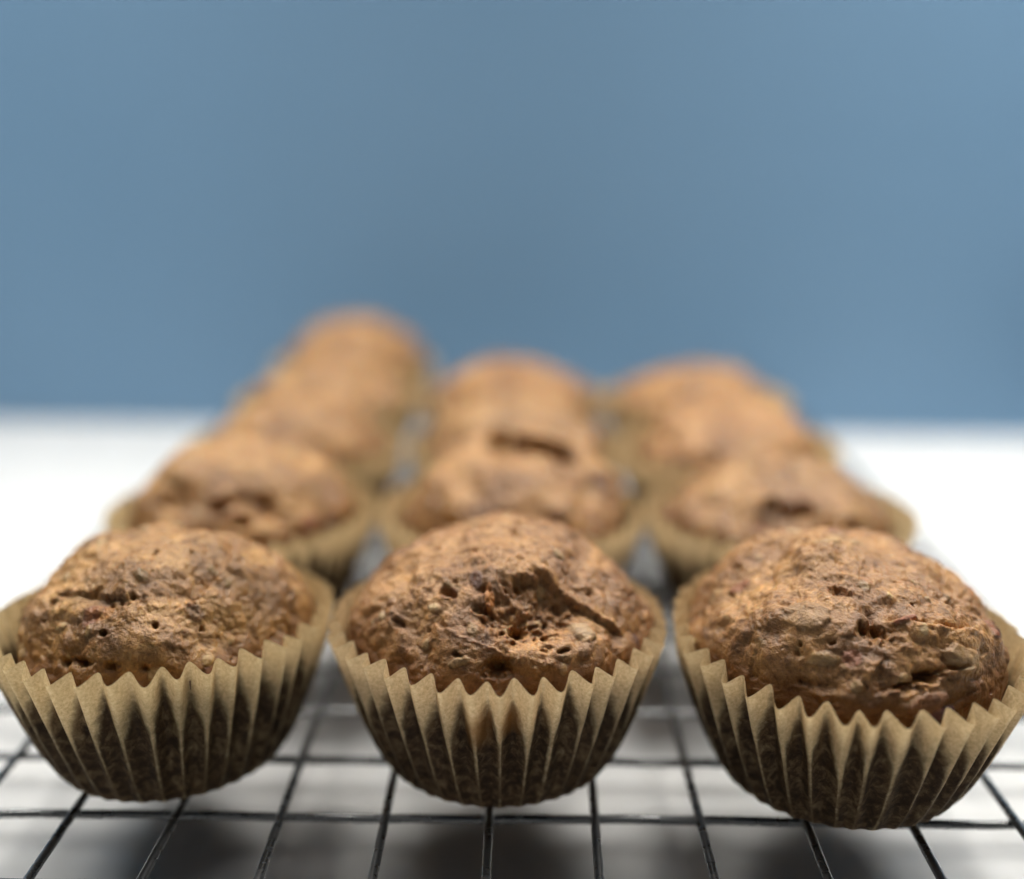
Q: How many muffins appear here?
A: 13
